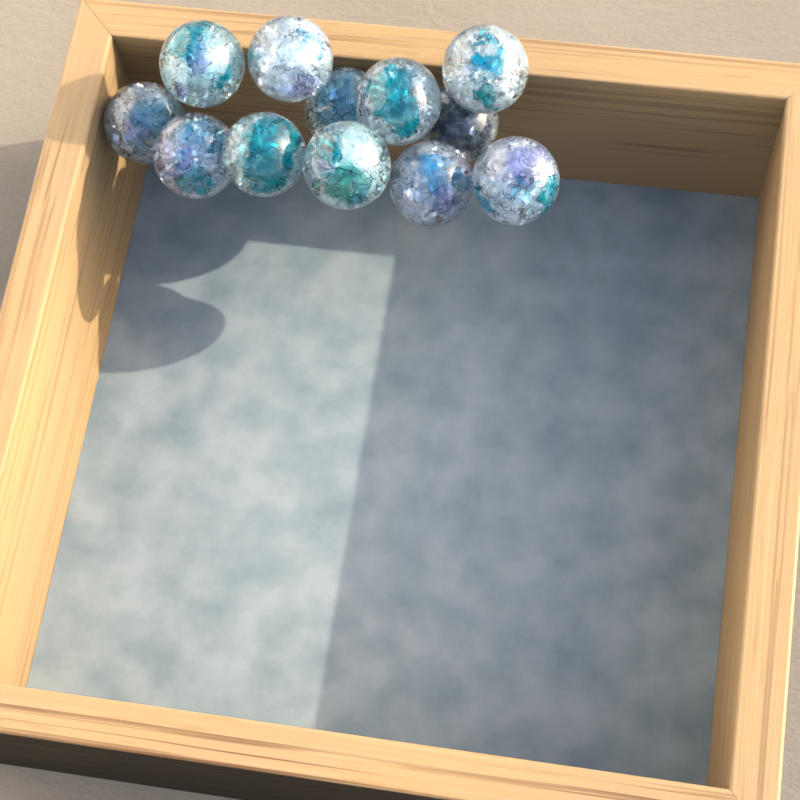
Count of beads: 12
